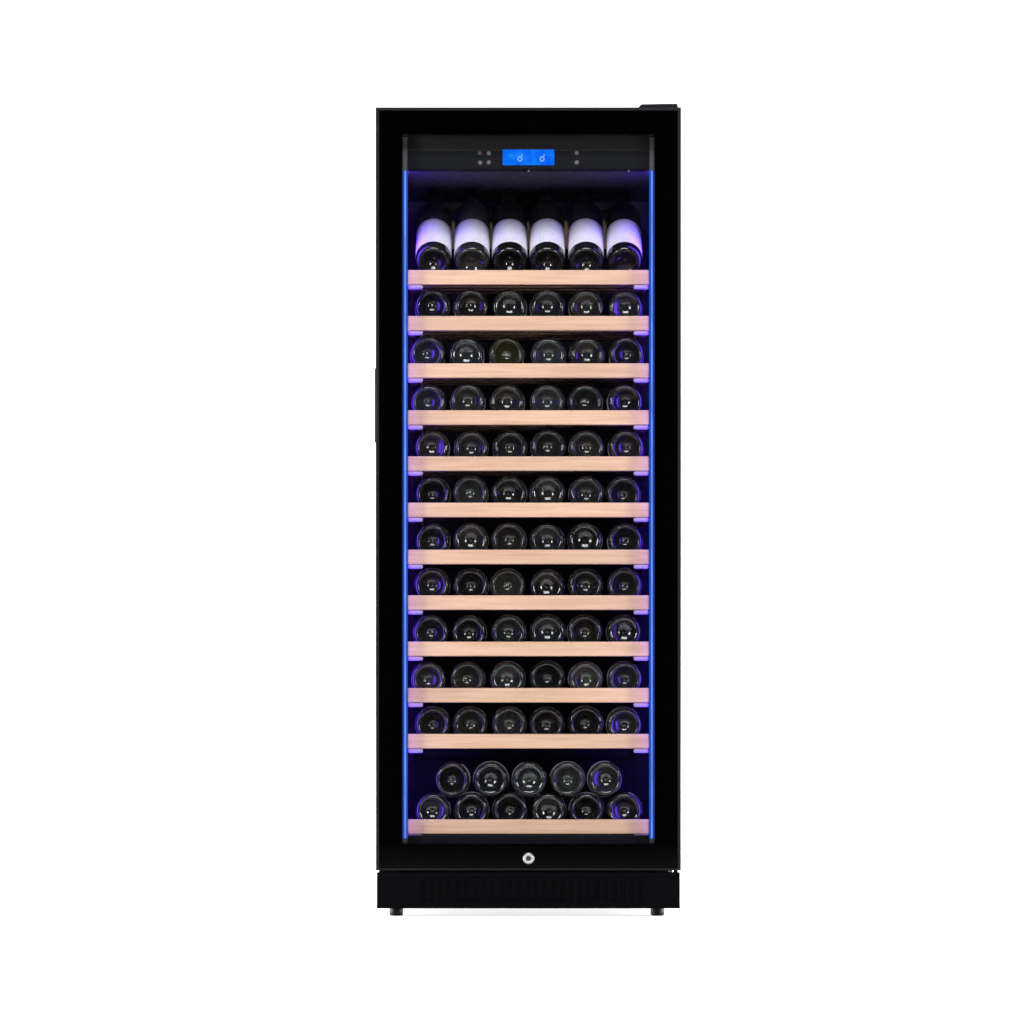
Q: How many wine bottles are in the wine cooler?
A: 77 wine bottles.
